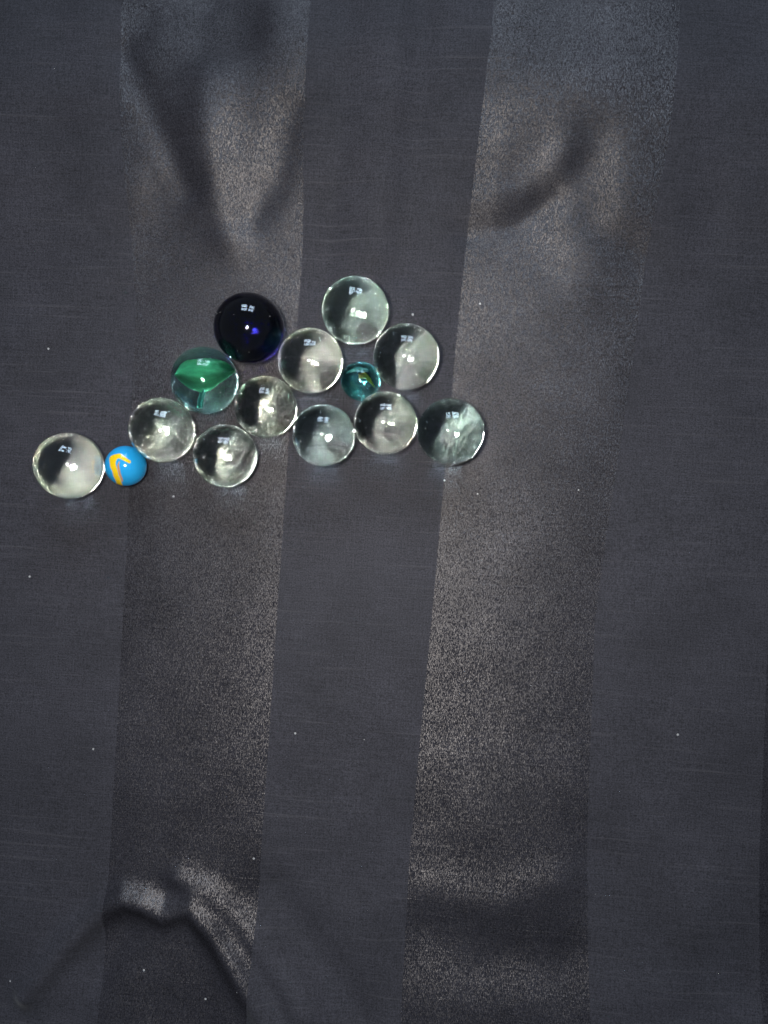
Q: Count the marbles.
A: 14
